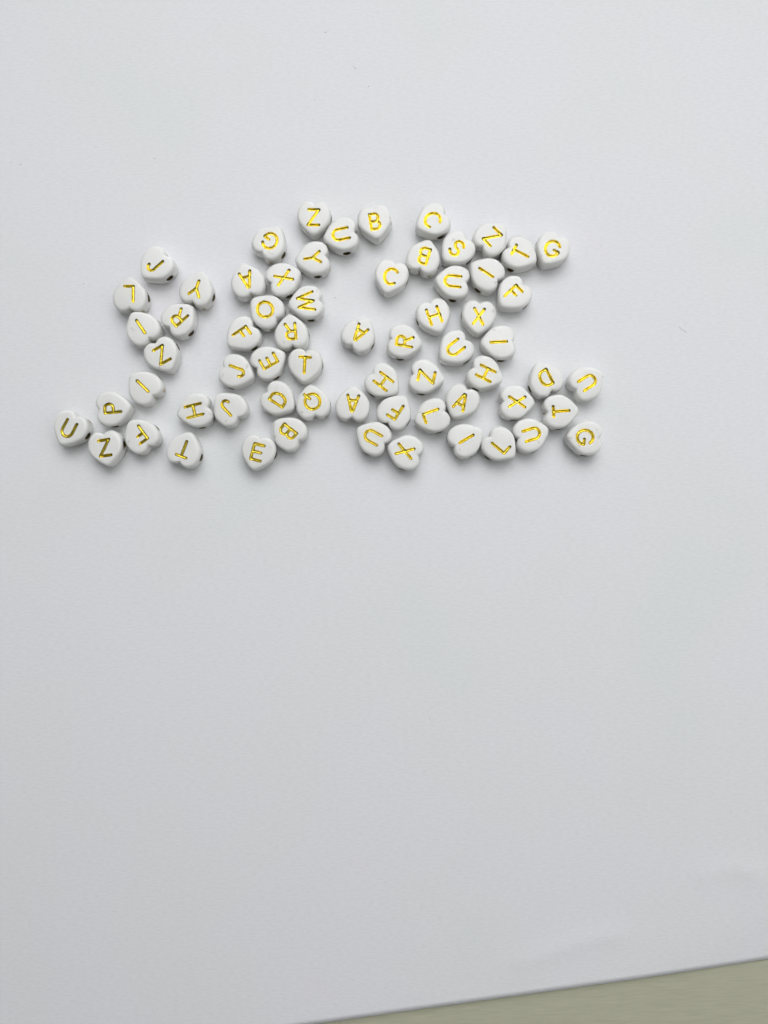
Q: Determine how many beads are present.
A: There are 65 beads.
